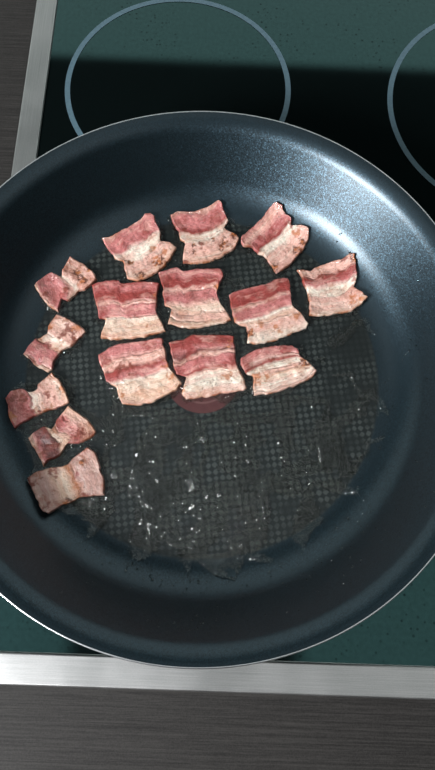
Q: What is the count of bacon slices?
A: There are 15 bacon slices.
